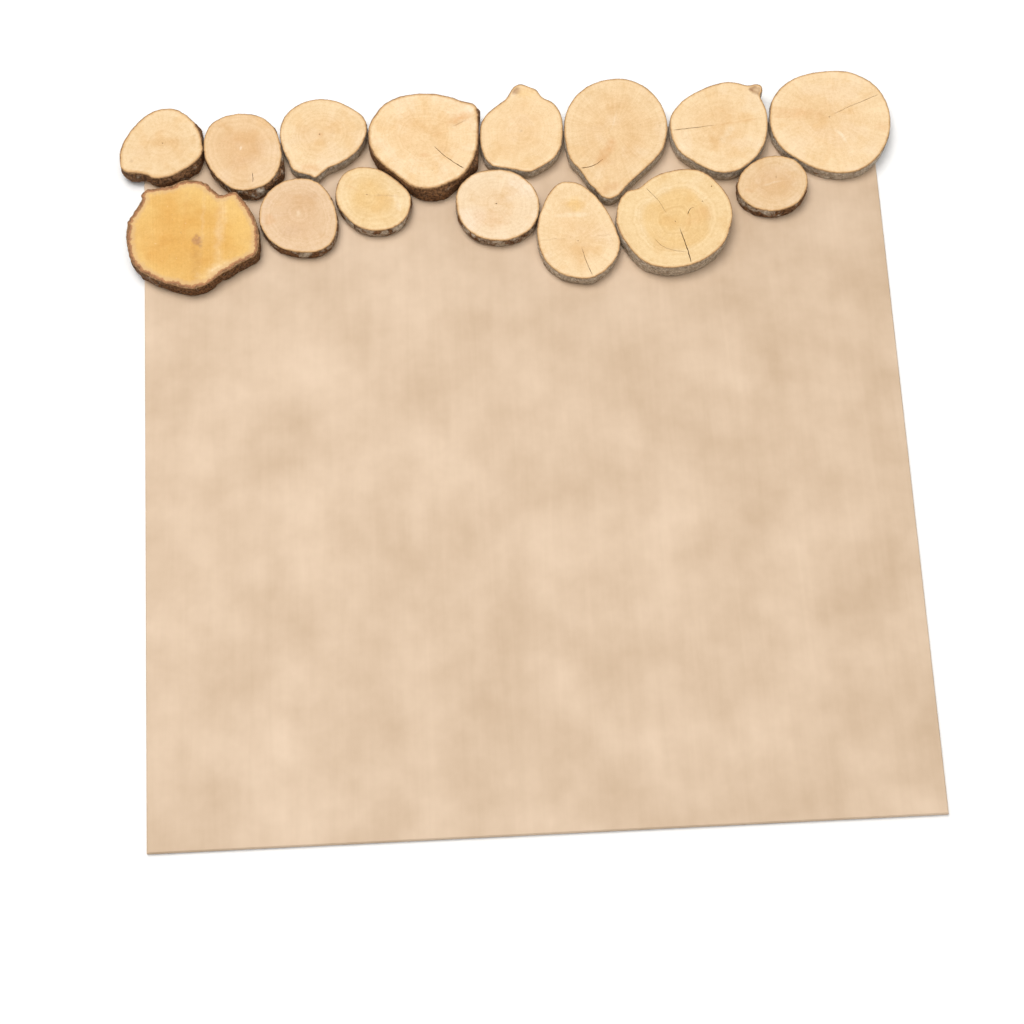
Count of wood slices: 15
